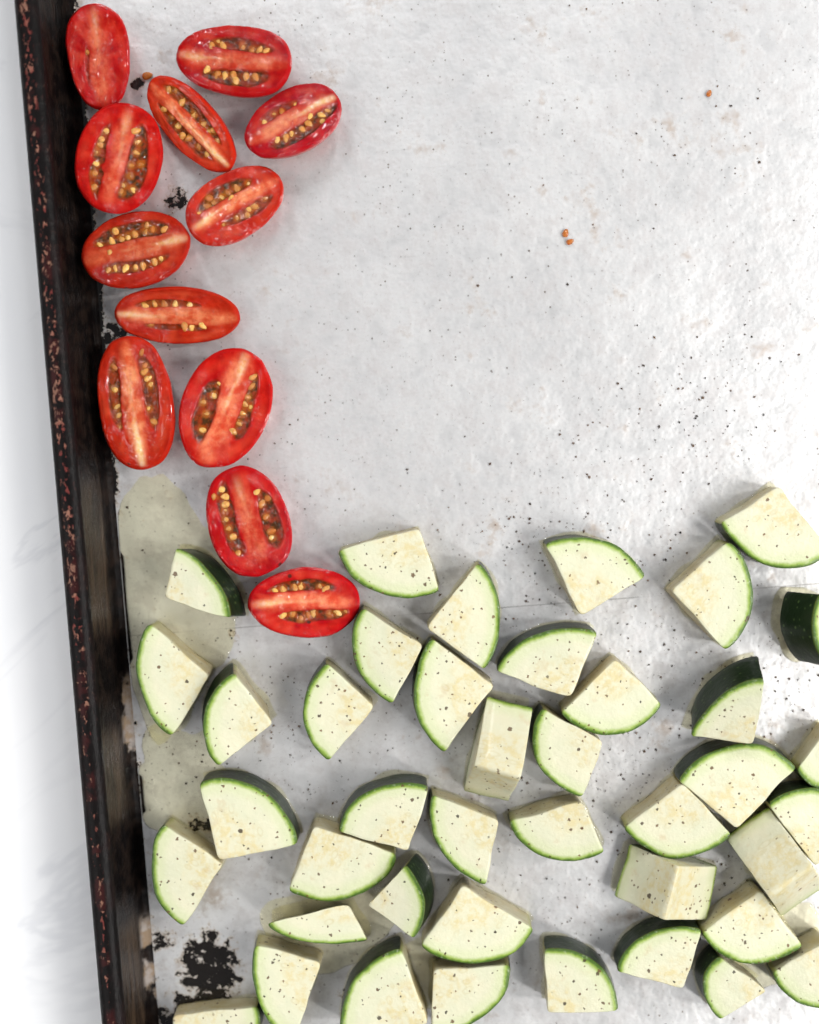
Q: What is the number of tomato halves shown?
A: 12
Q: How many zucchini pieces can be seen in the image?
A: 41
